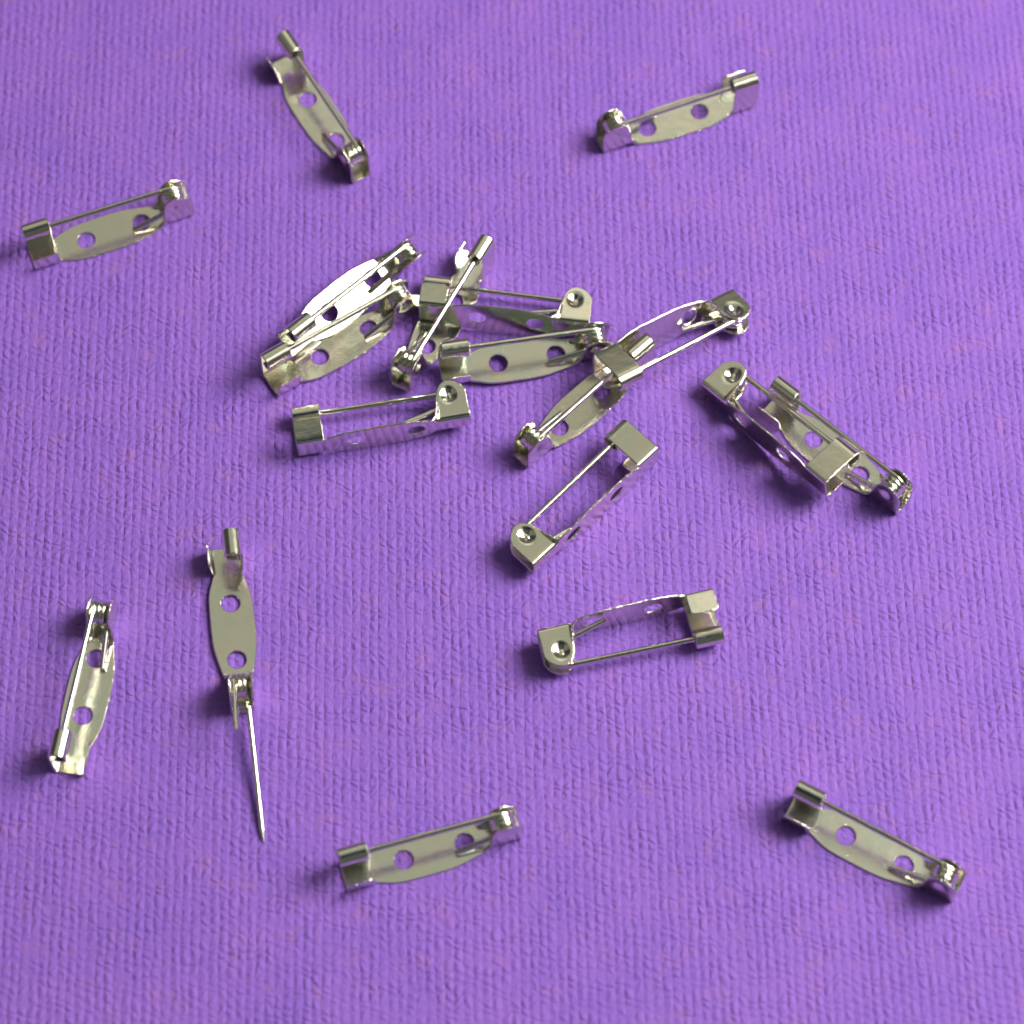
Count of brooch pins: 19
